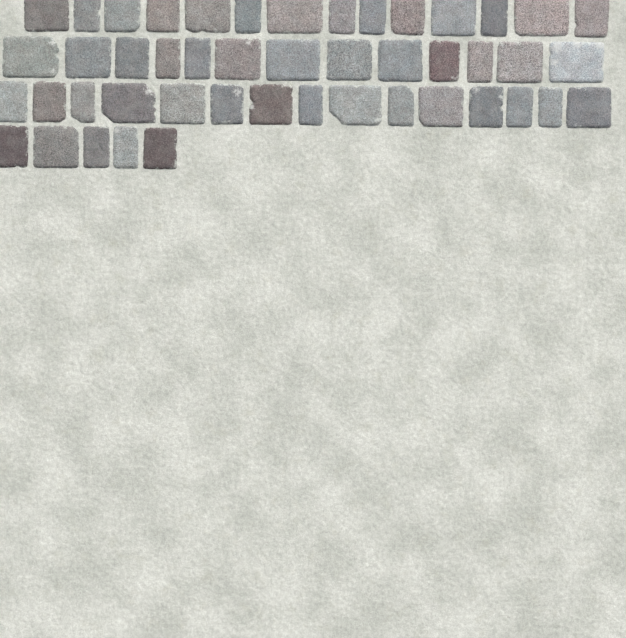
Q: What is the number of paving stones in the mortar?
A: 47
